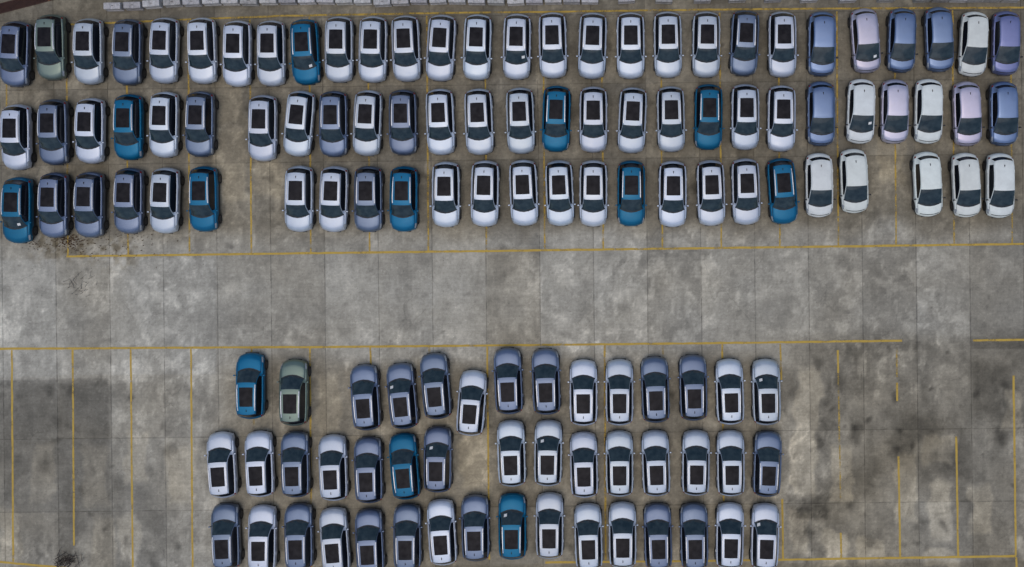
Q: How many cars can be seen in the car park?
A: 125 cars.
